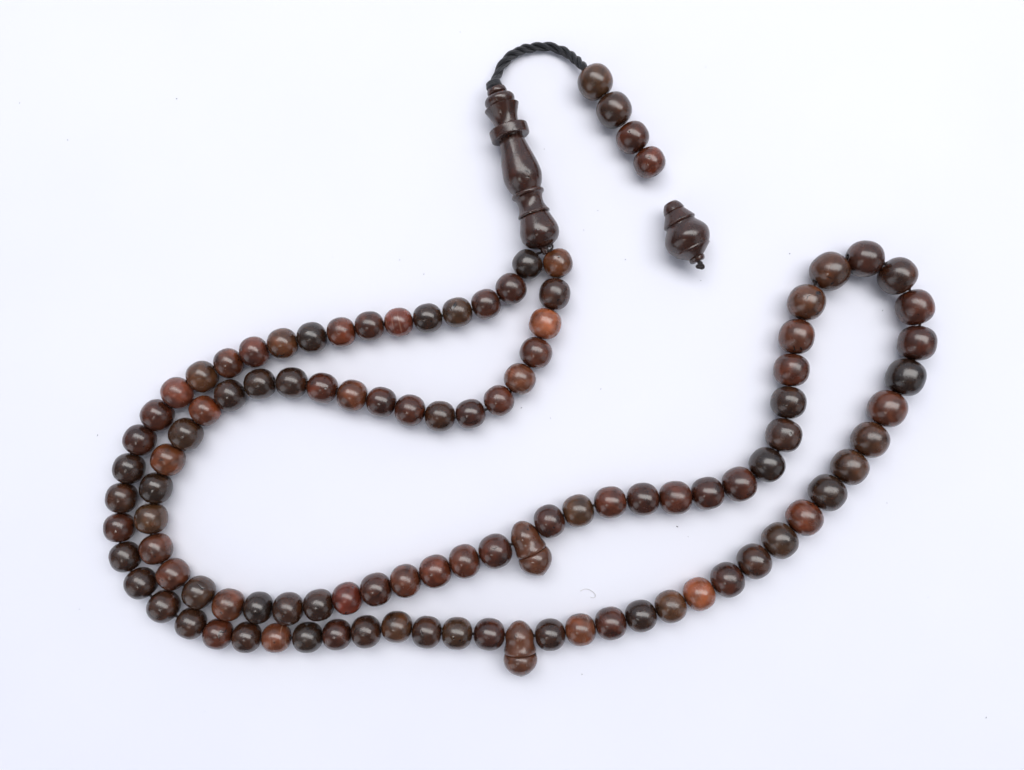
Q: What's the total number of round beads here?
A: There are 103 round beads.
